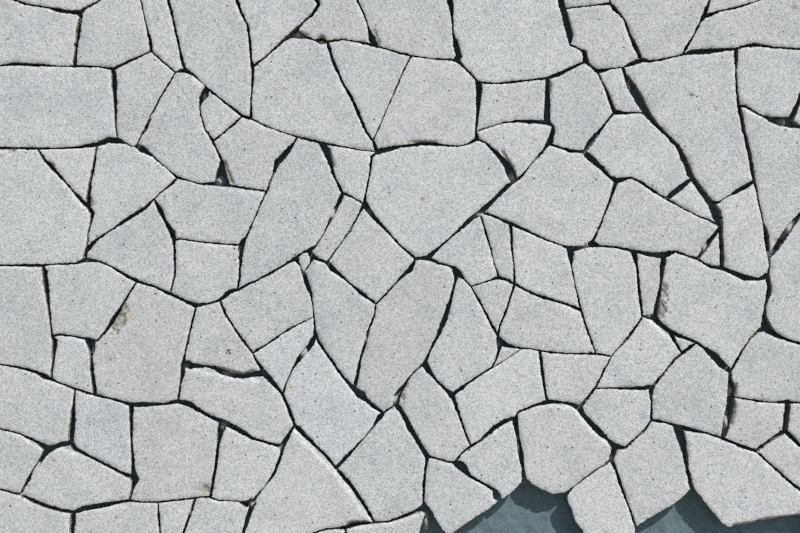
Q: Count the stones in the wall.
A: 101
